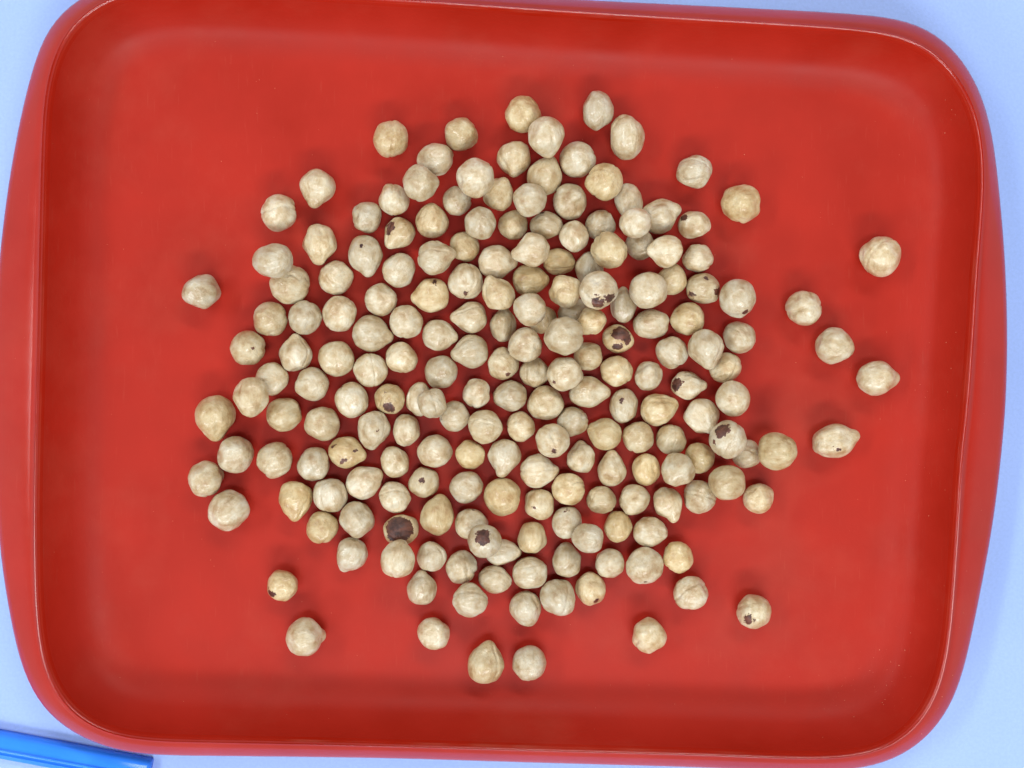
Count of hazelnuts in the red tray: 200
